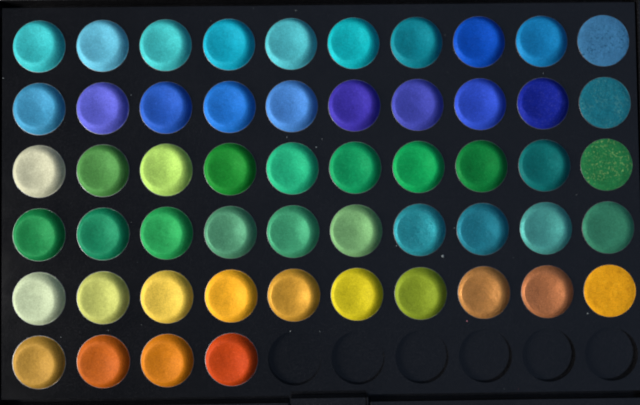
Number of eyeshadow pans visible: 54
